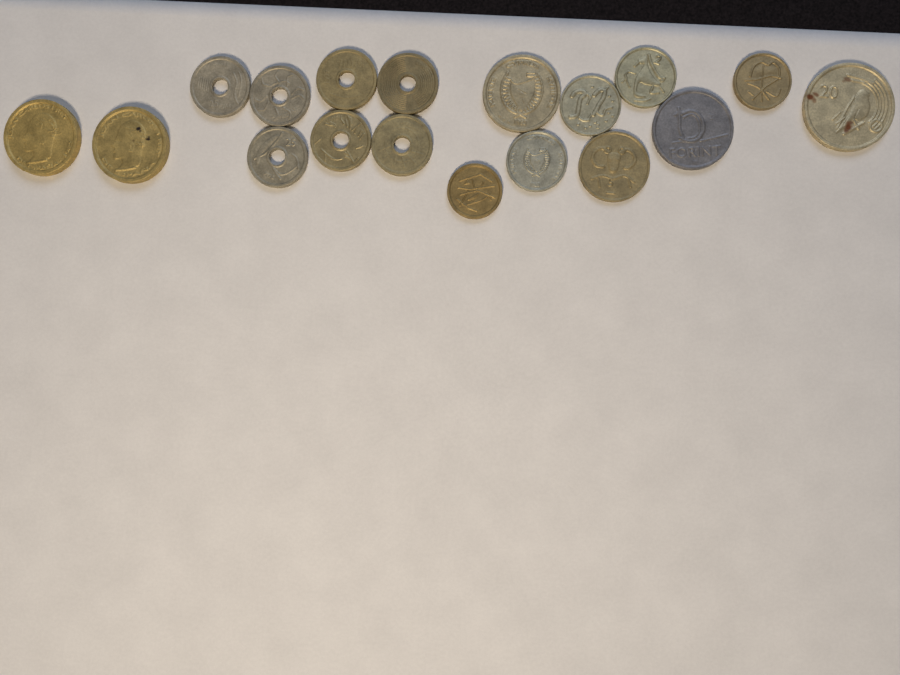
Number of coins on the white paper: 18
